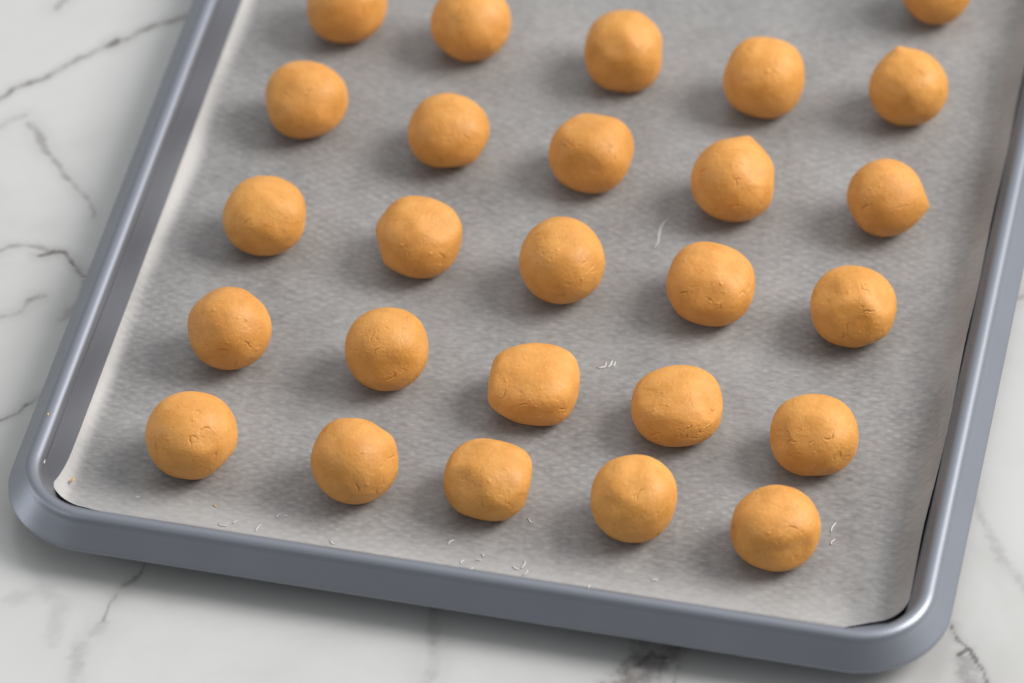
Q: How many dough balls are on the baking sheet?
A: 26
